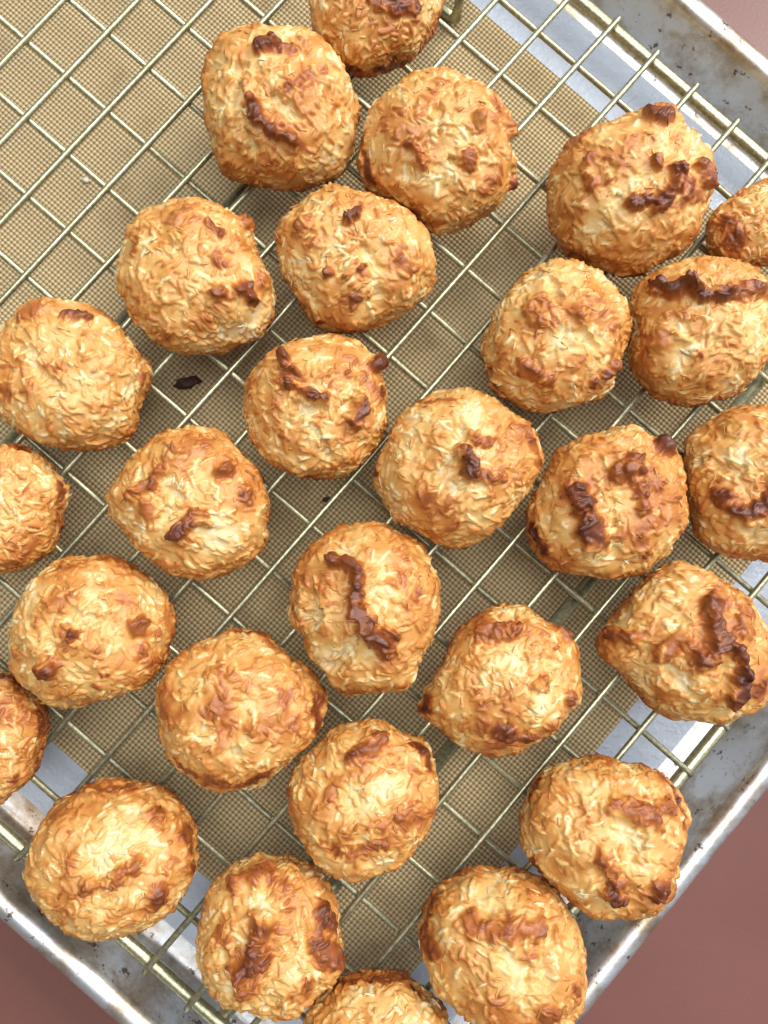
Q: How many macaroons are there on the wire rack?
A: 28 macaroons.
